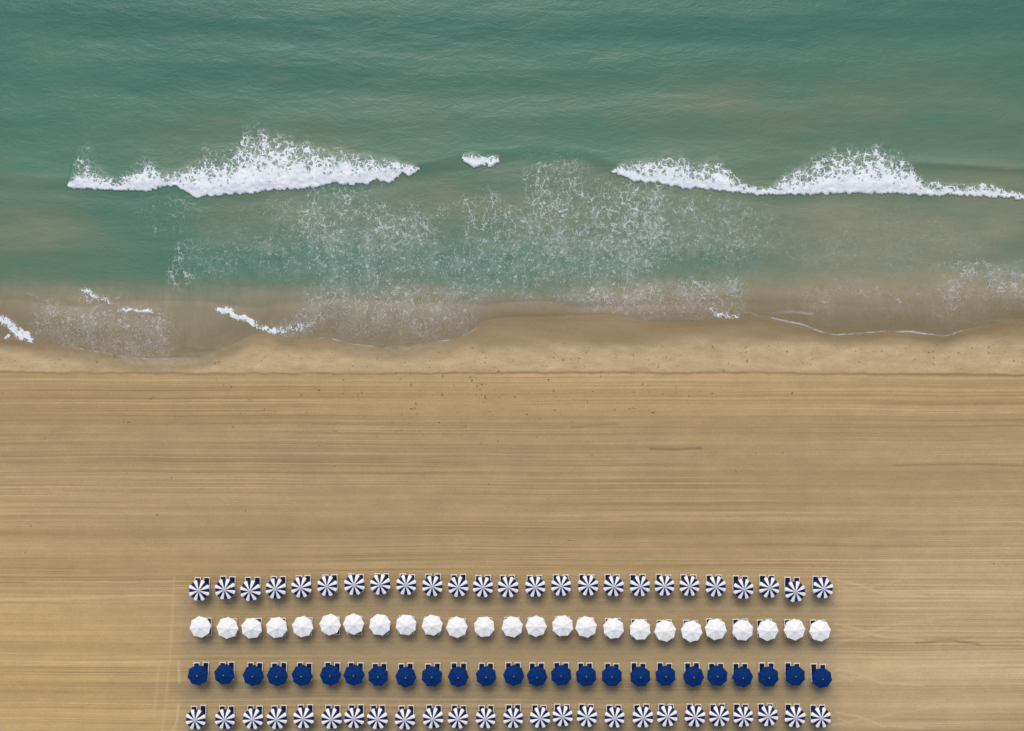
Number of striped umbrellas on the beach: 50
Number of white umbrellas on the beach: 25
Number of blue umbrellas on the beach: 25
